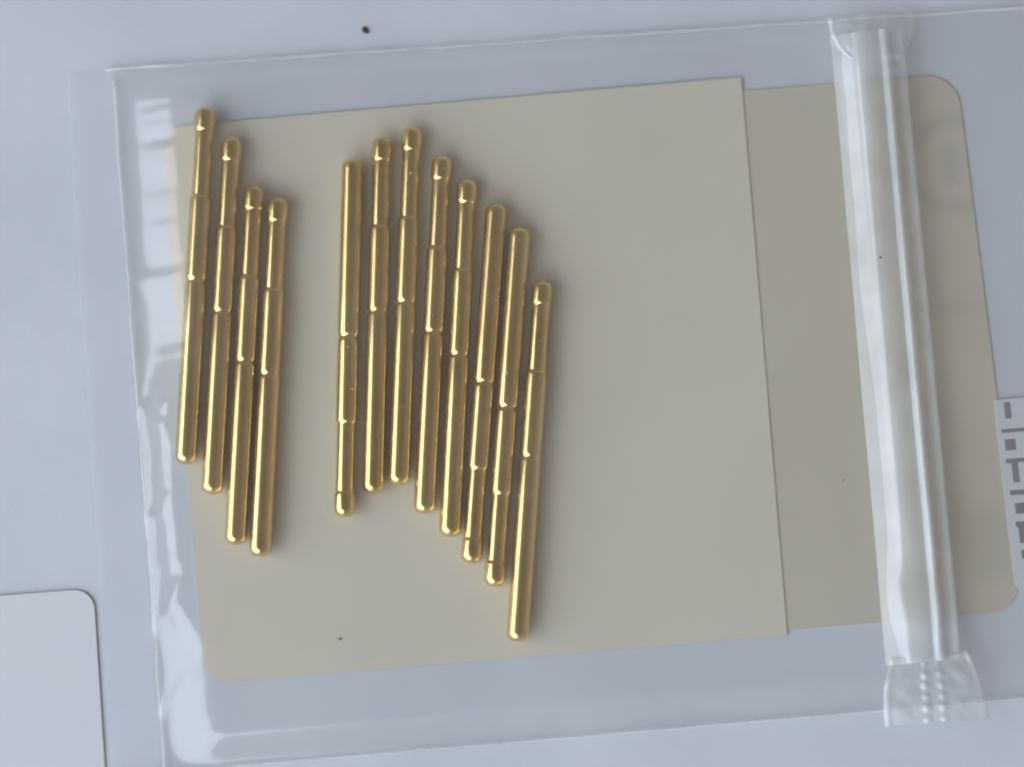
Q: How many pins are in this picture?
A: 12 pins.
